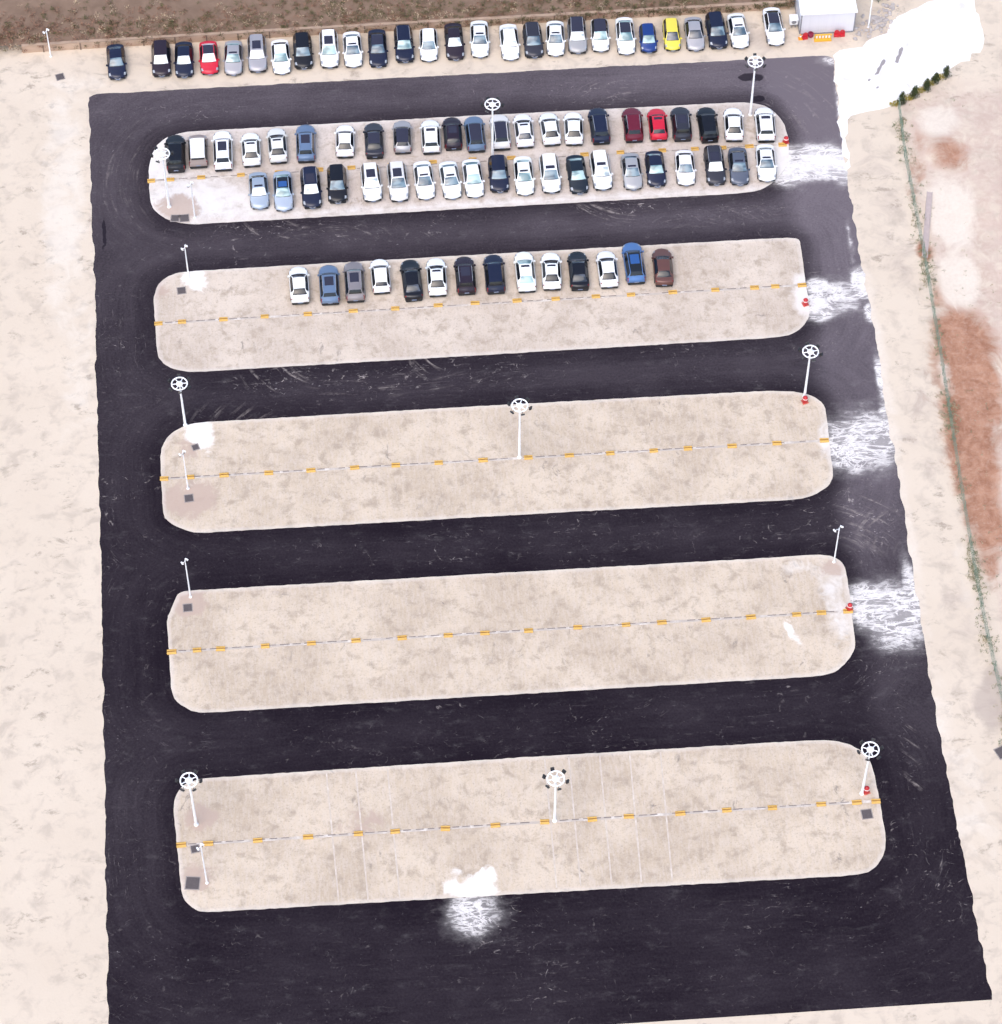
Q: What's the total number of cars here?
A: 84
